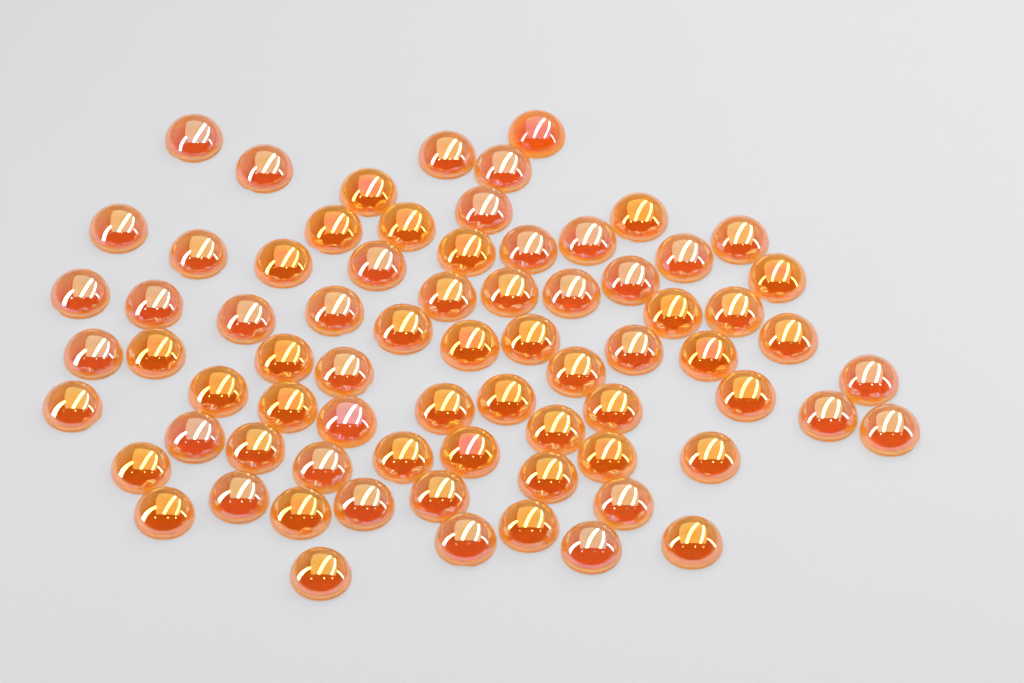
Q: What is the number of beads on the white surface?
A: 73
